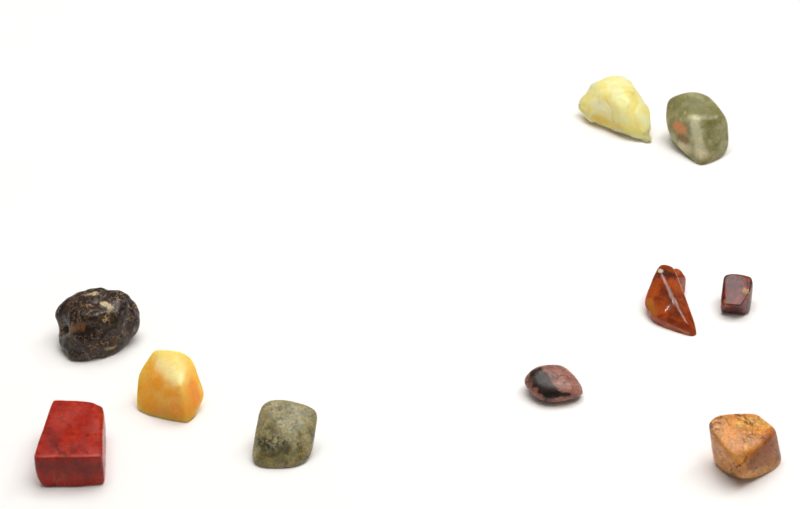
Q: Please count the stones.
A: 10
